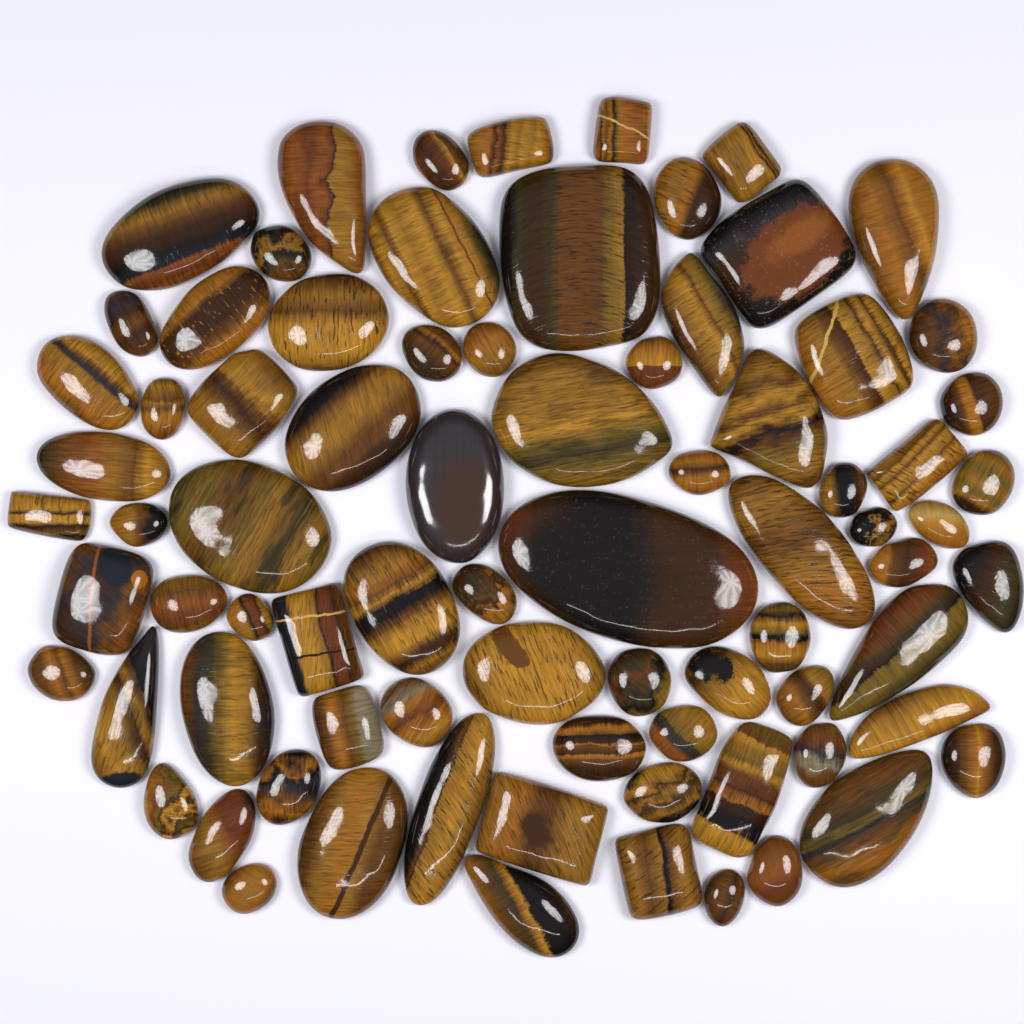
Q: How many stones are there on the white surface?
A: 79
